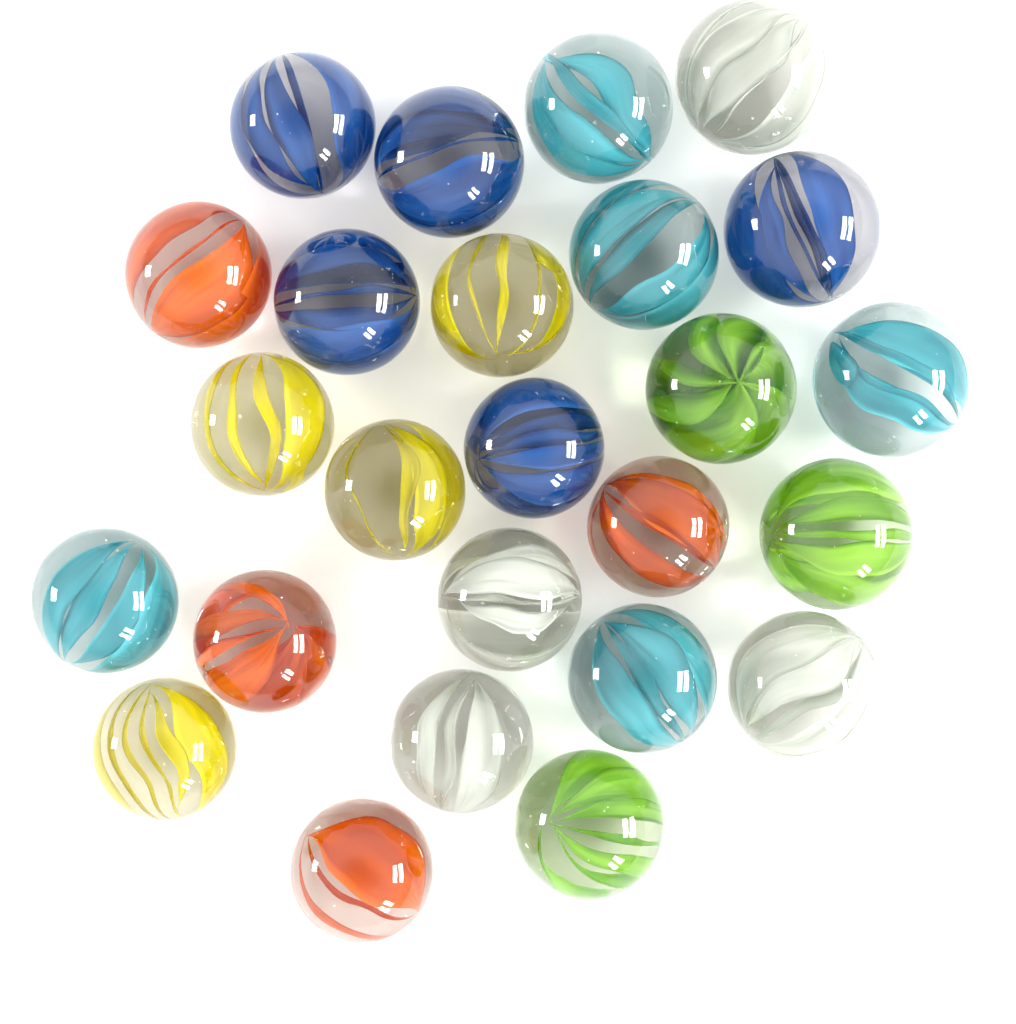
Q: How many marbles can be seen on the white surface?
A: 25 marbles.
